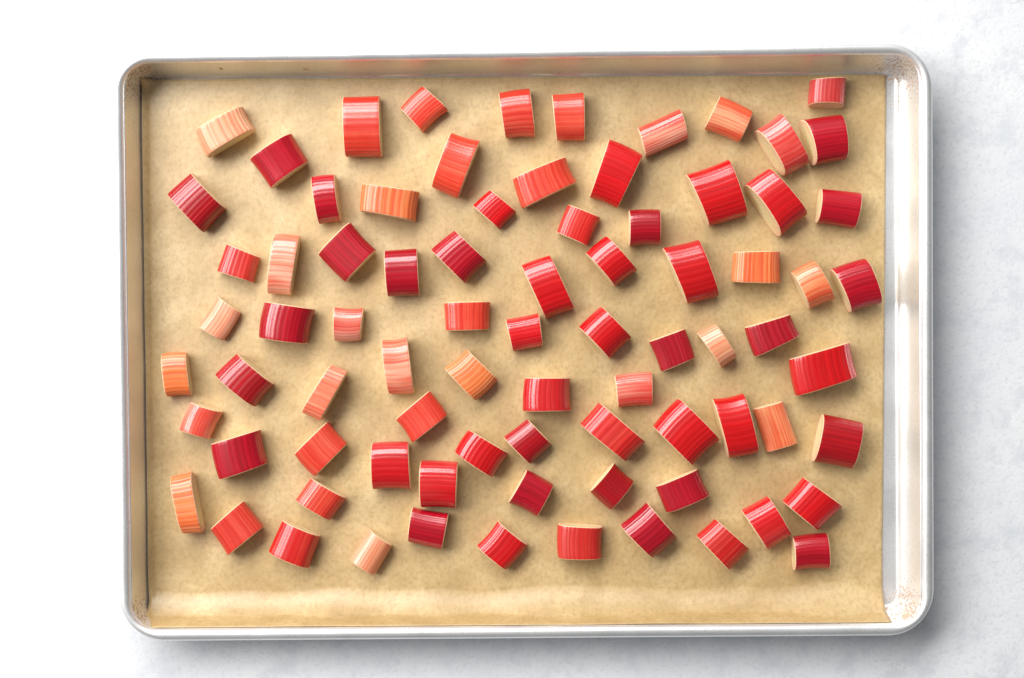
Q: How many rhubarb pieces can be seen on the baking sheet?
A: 80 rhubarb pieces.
